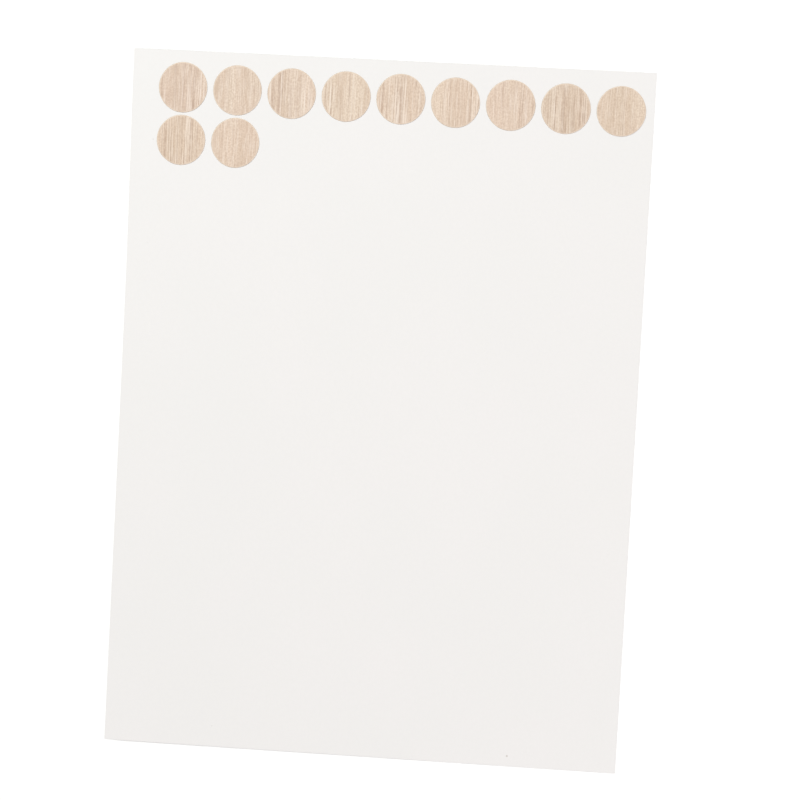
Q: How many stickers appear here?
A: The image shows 11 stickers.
